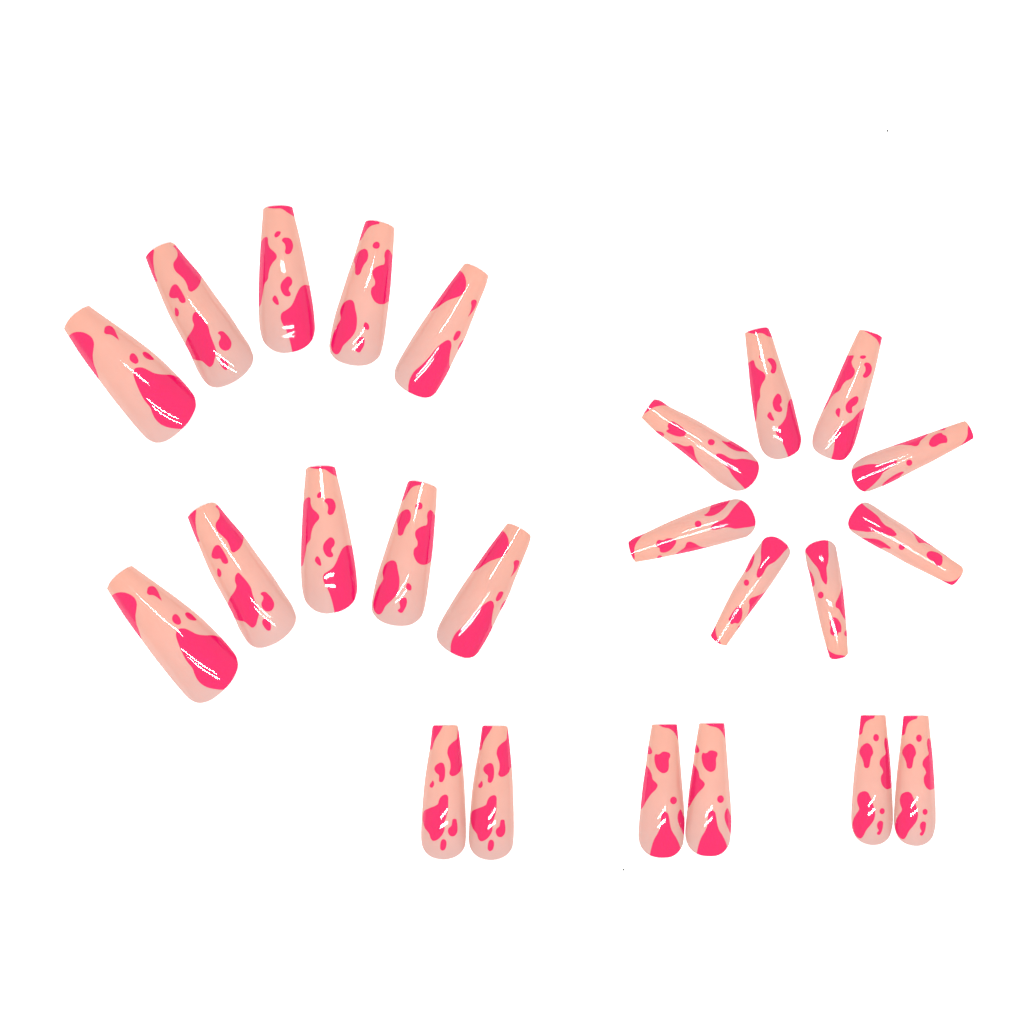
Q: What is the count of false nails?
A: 24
